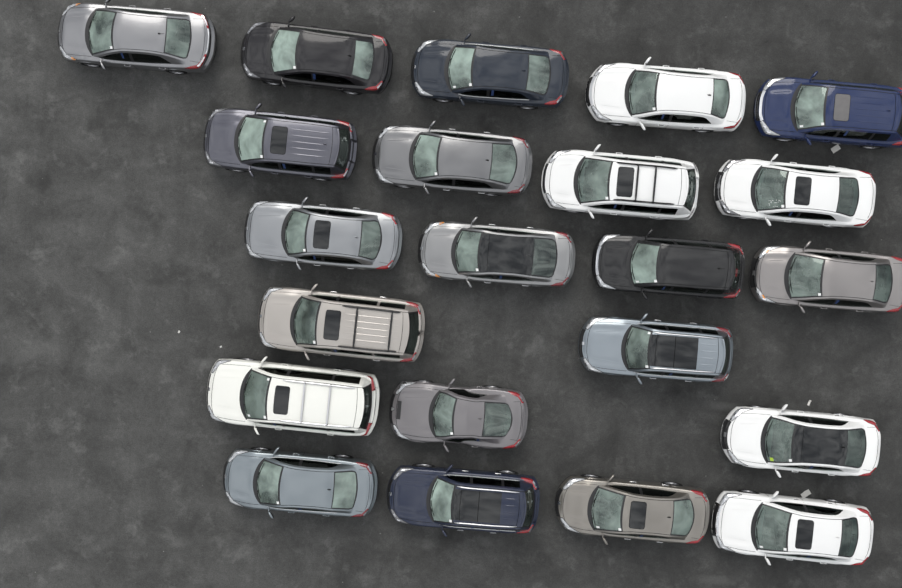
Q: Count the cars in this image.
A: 22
